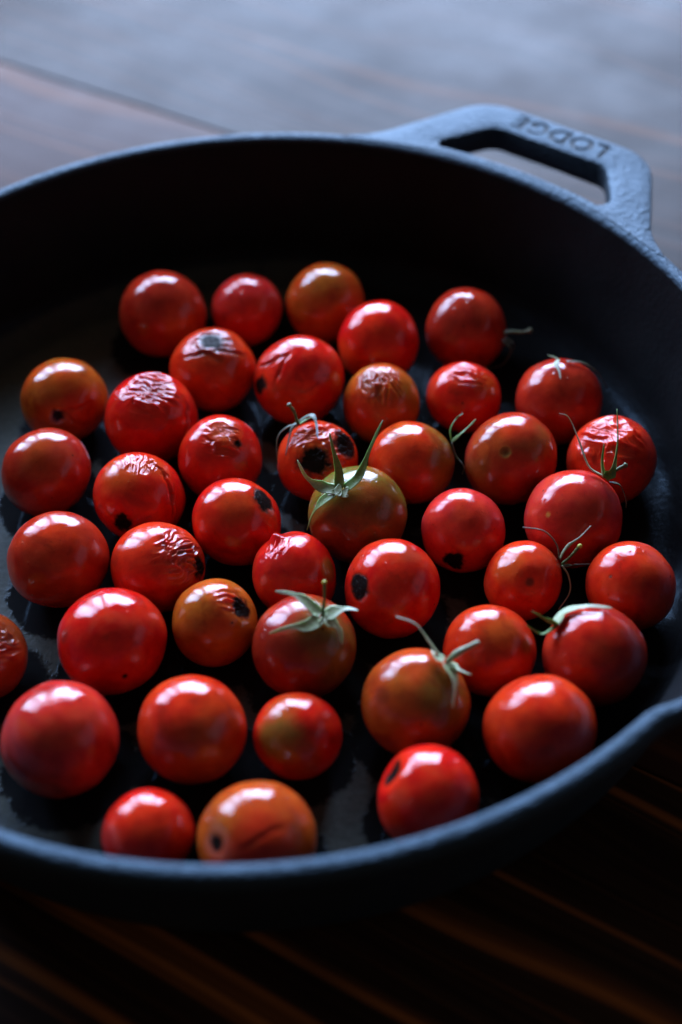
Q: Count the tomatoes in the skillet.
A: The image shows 43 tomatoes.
